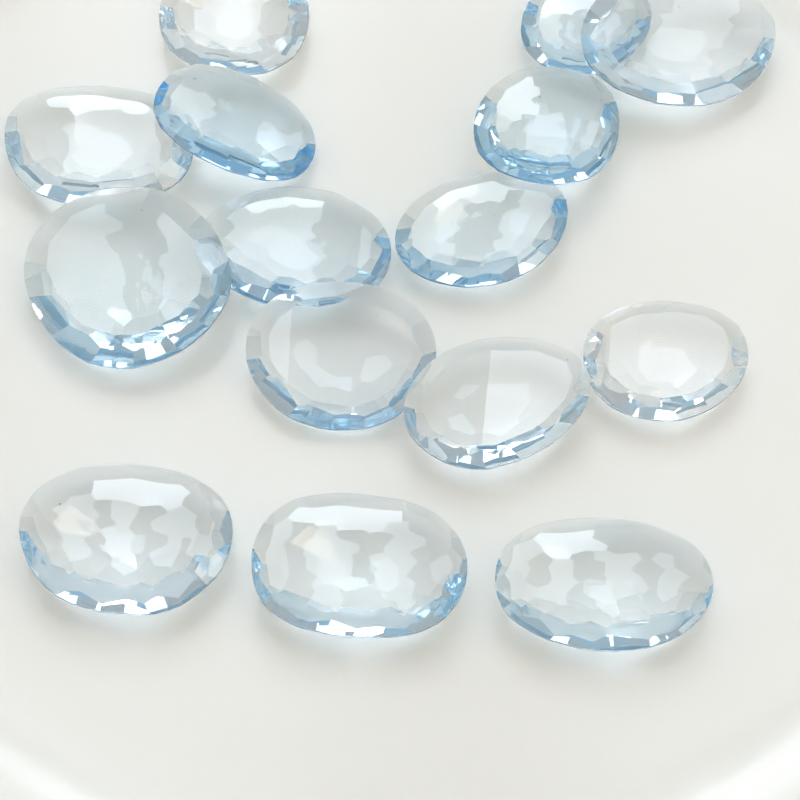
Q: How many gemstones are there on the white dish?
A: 15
